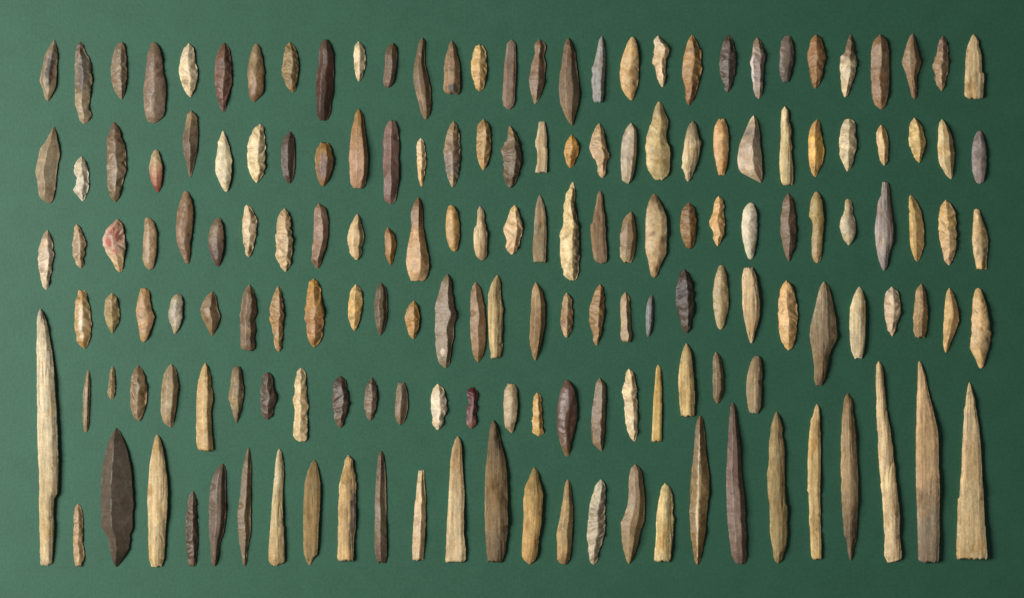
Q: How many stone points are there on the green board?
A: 168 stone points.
